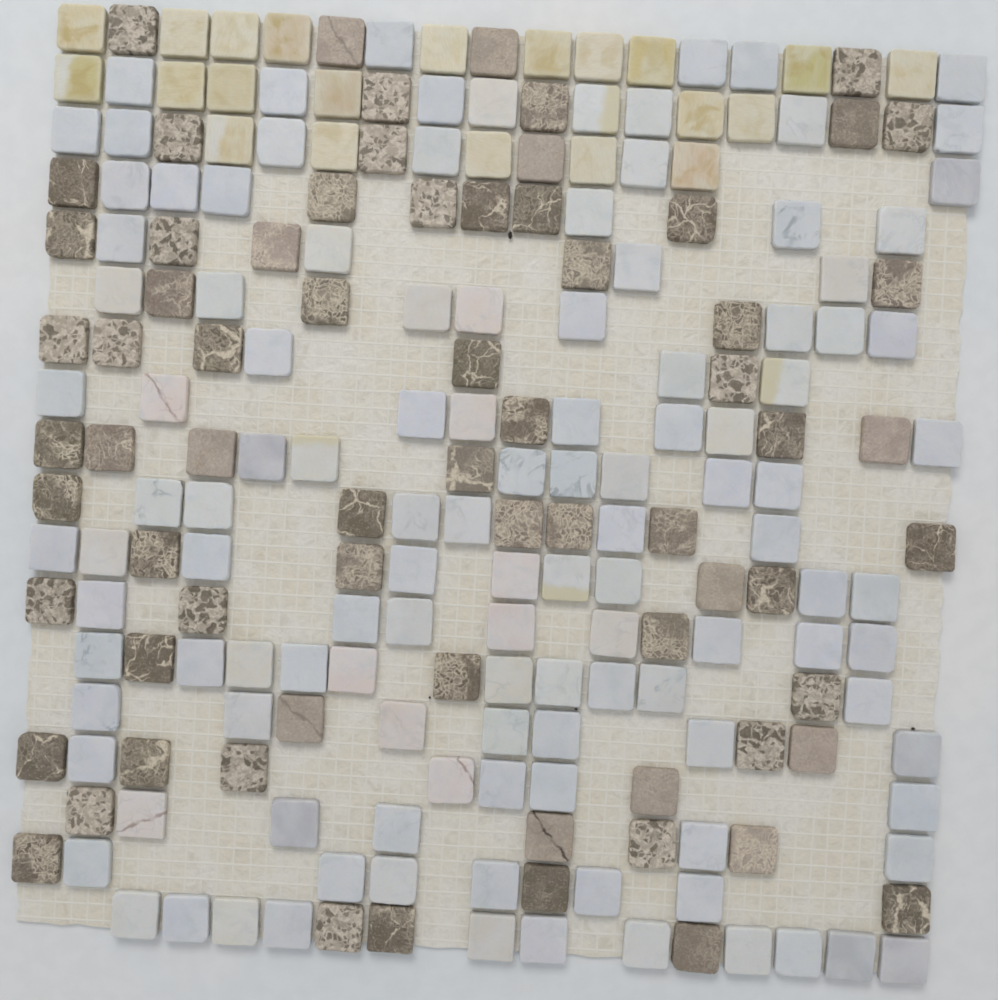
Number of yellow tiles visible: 21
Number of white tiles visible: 121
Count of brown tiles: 70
